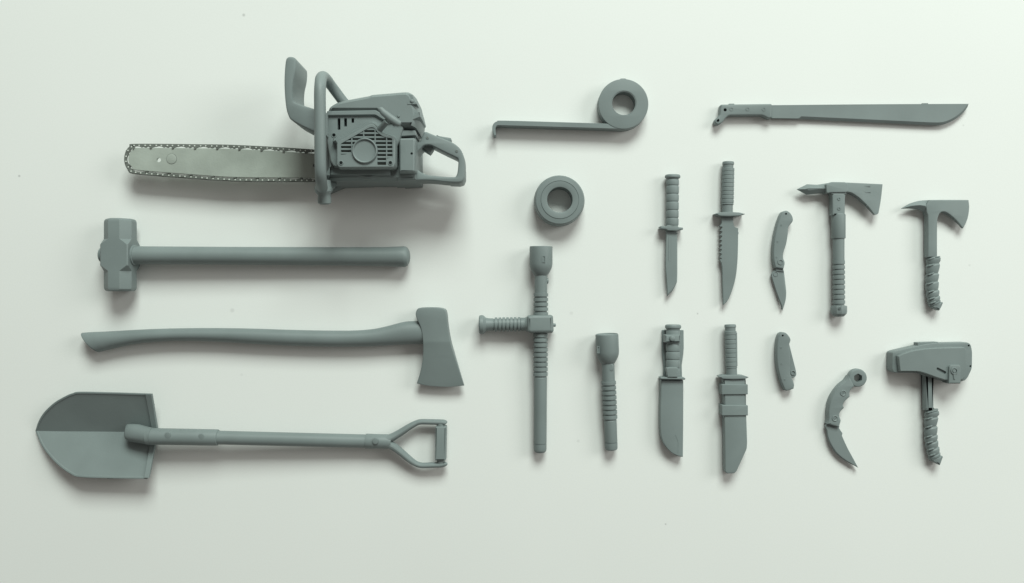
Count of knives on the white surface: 8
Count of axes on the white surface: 4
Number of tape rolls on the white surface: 2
